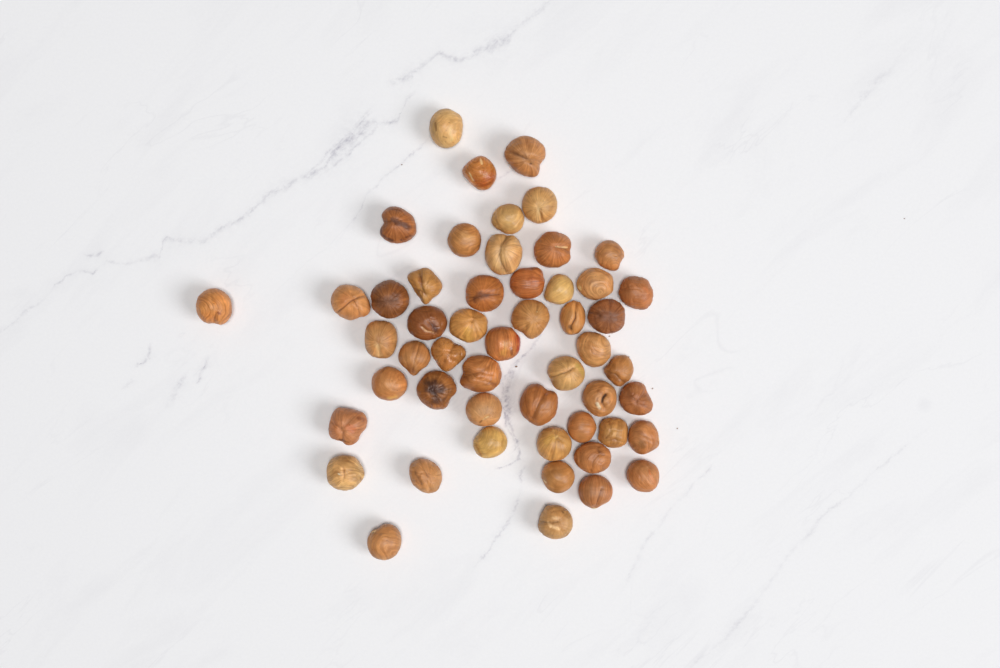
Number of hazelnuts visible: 52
